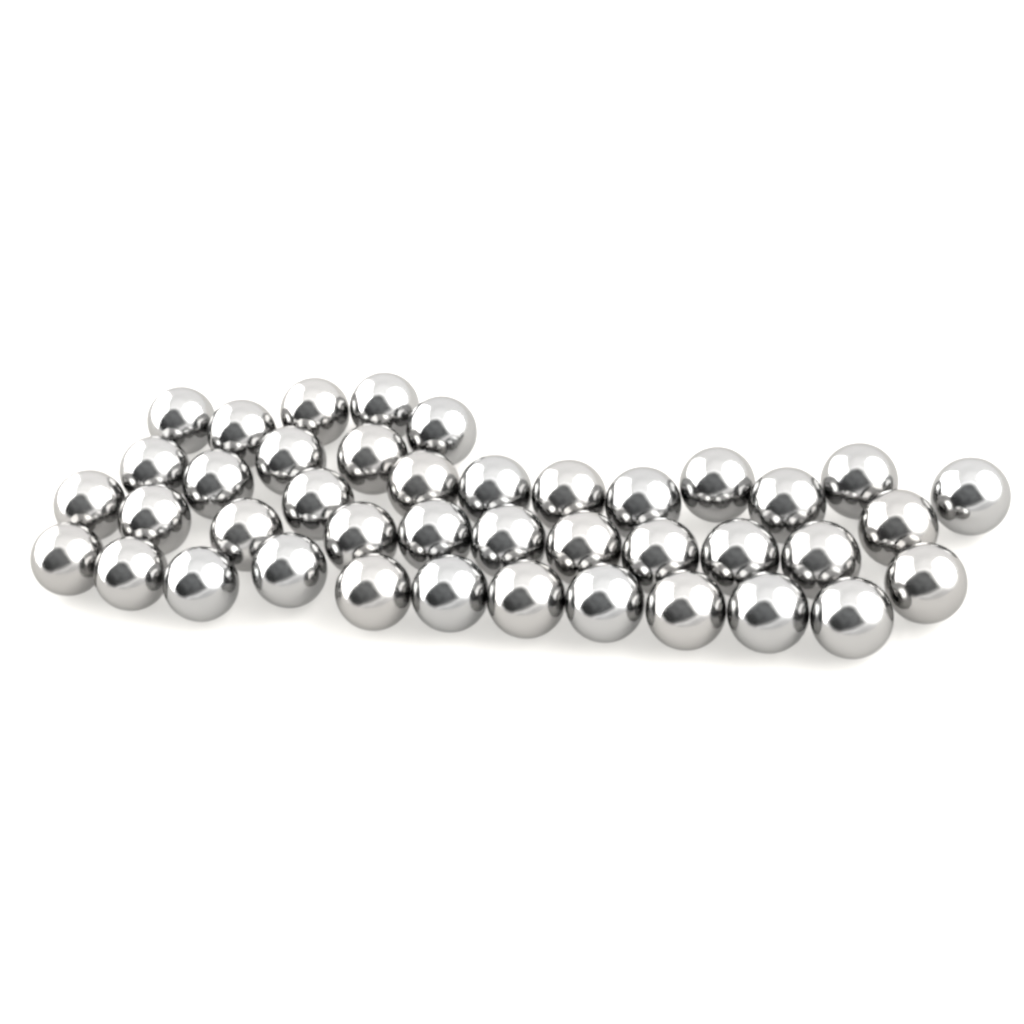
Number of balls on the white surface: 41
